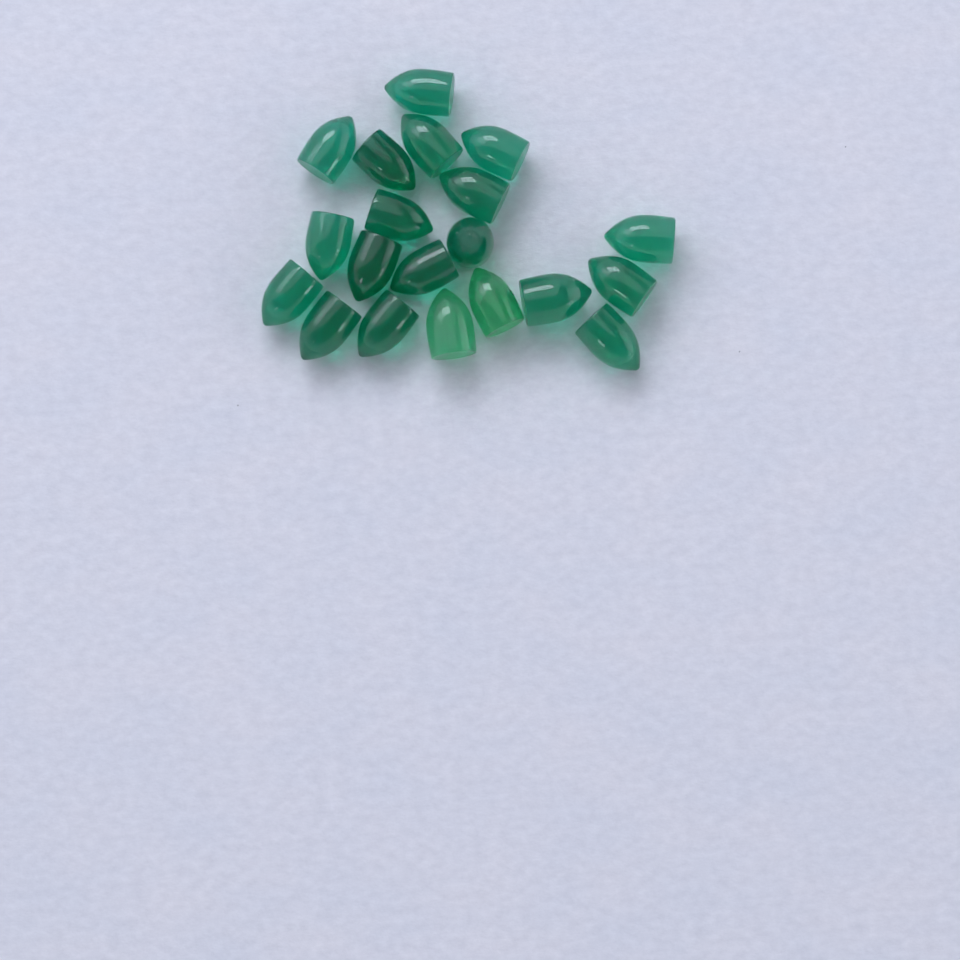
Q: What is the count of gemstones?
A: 20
